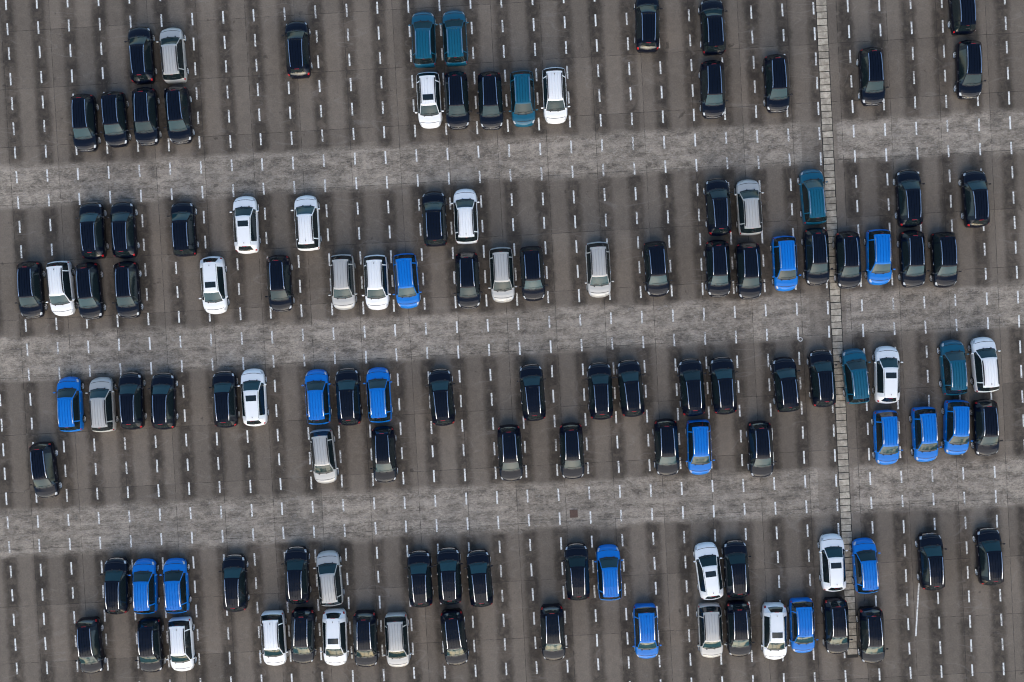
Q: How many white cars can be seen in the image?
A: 17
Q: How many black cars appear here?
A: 73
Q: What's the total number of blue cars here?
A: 16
